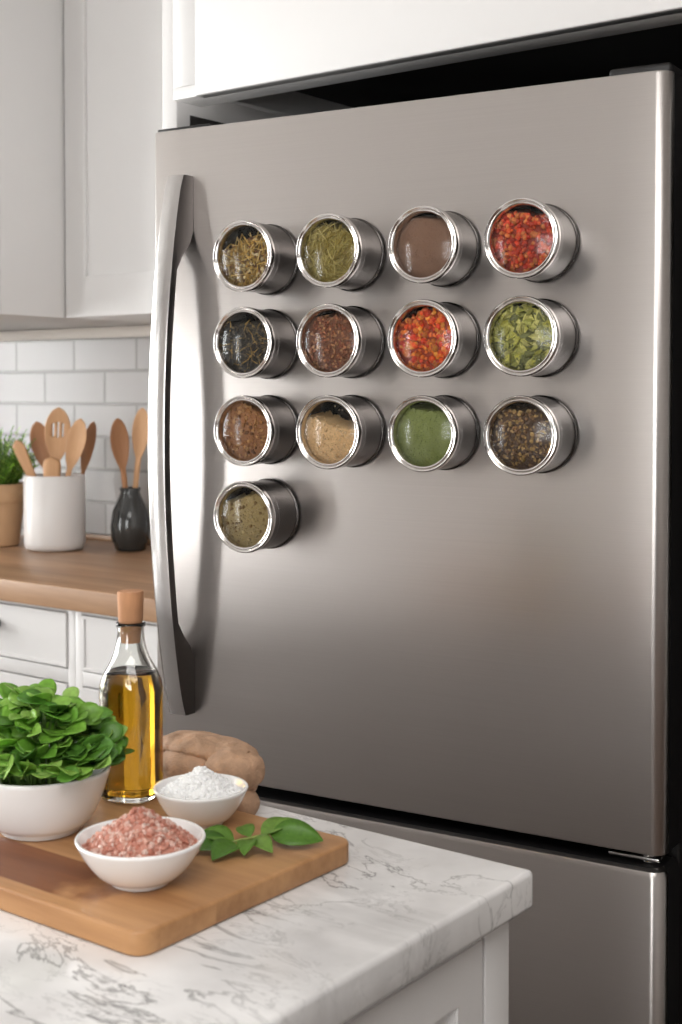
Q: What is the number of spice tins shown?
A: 13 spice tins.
